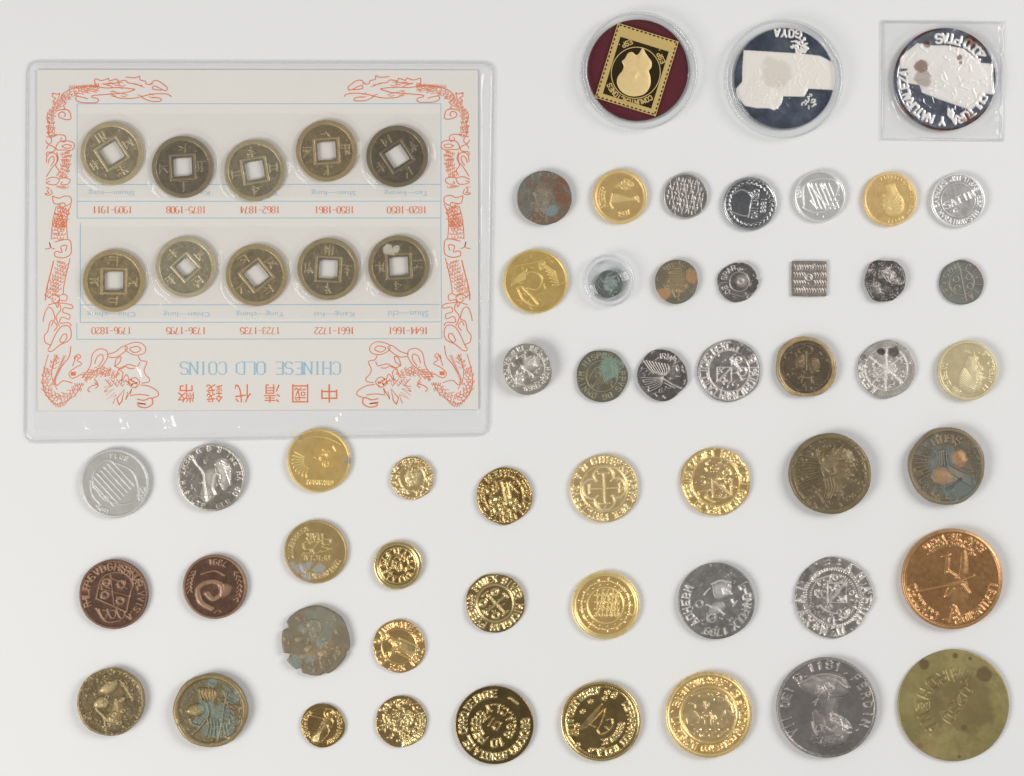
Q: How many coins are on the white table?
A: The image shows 62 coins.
